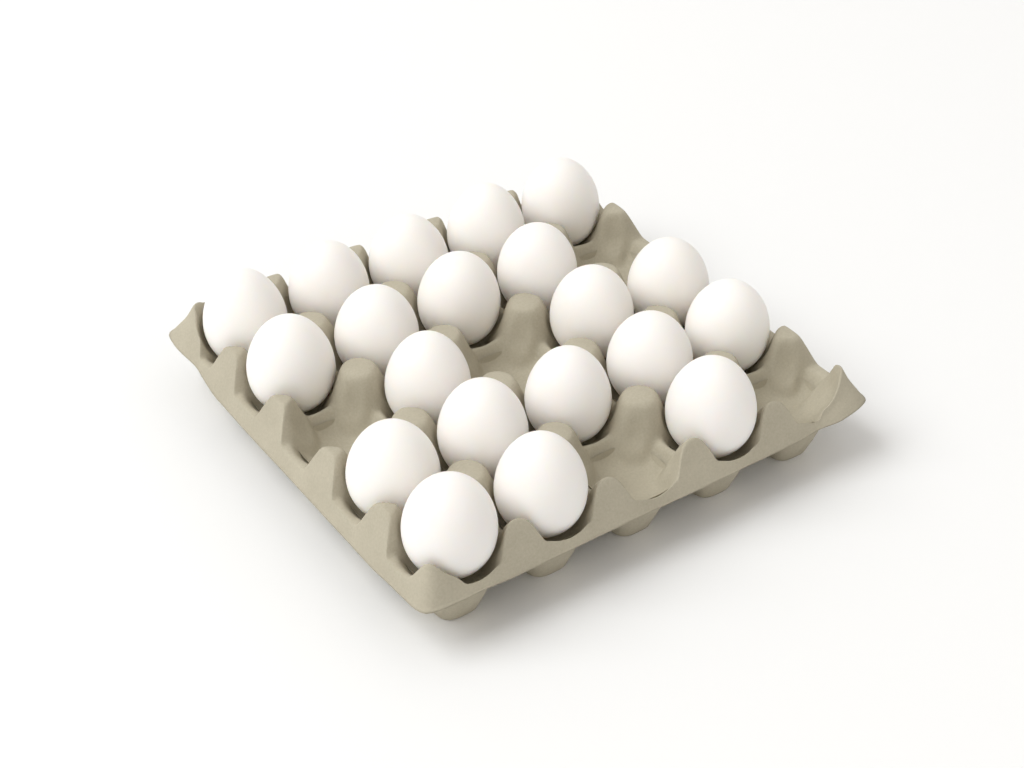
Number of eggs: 20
